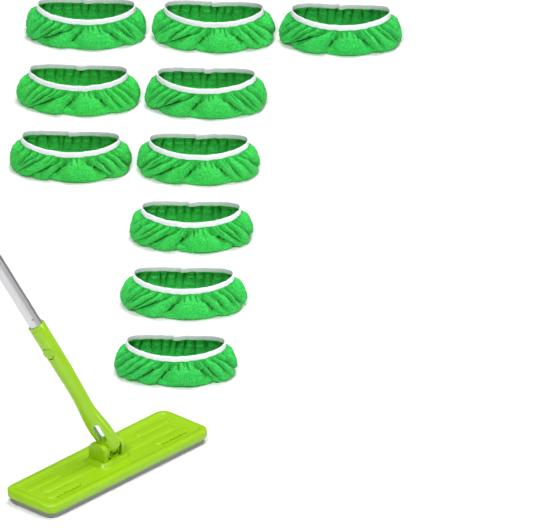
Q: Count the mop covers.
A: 10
